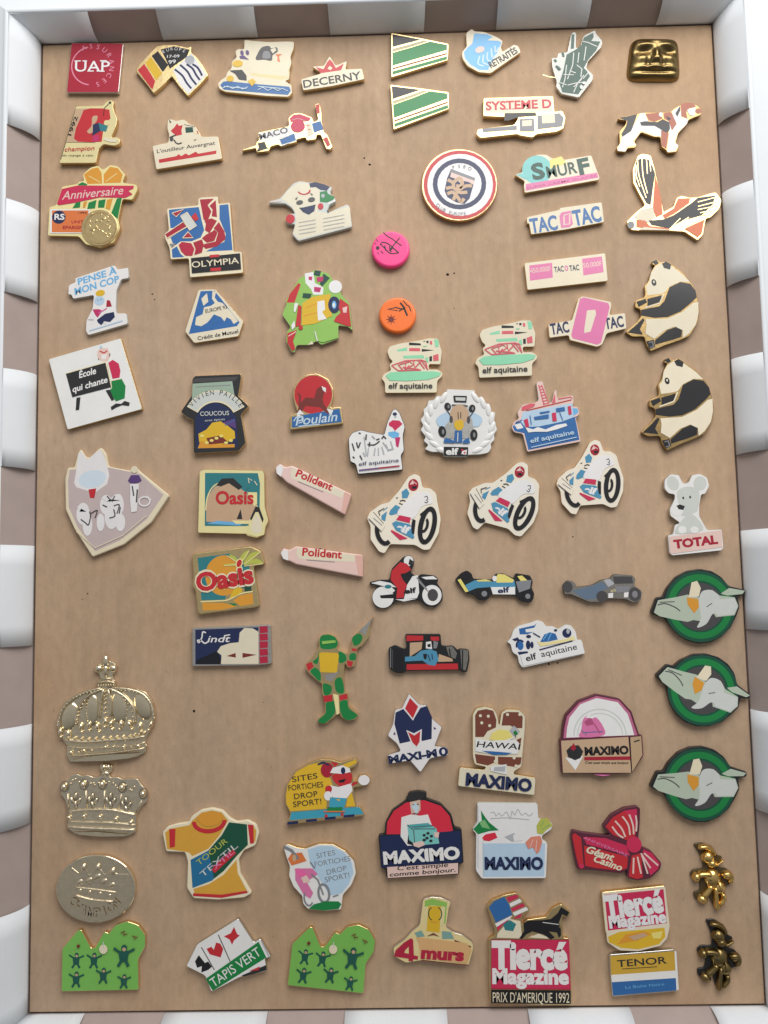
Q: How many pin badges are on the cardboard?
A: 78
